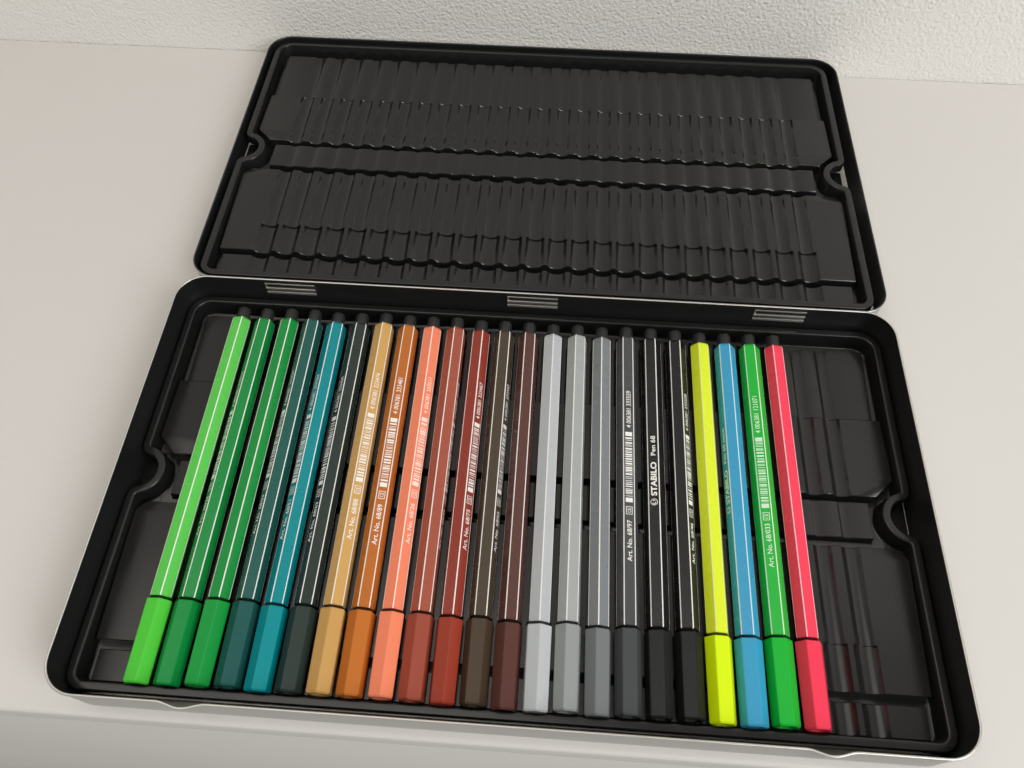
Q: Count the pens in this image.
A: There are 23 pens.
